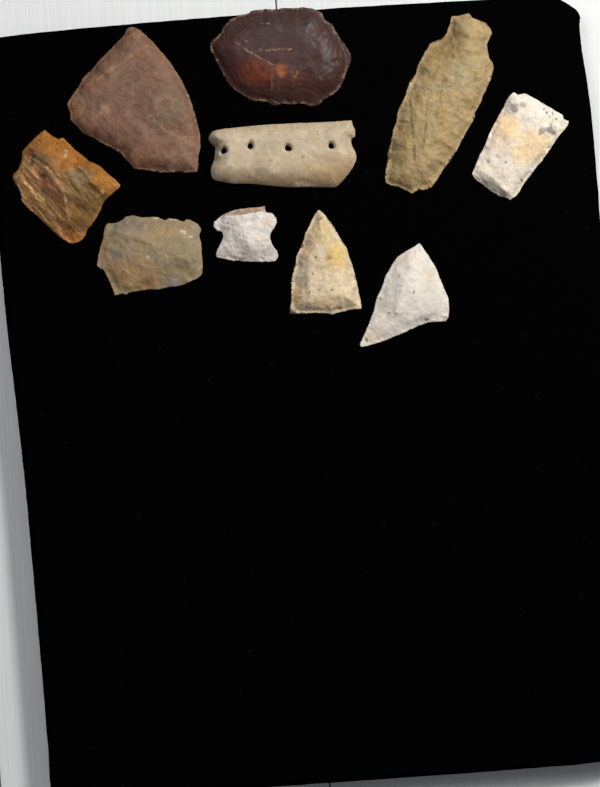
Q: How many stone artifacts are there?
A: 10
